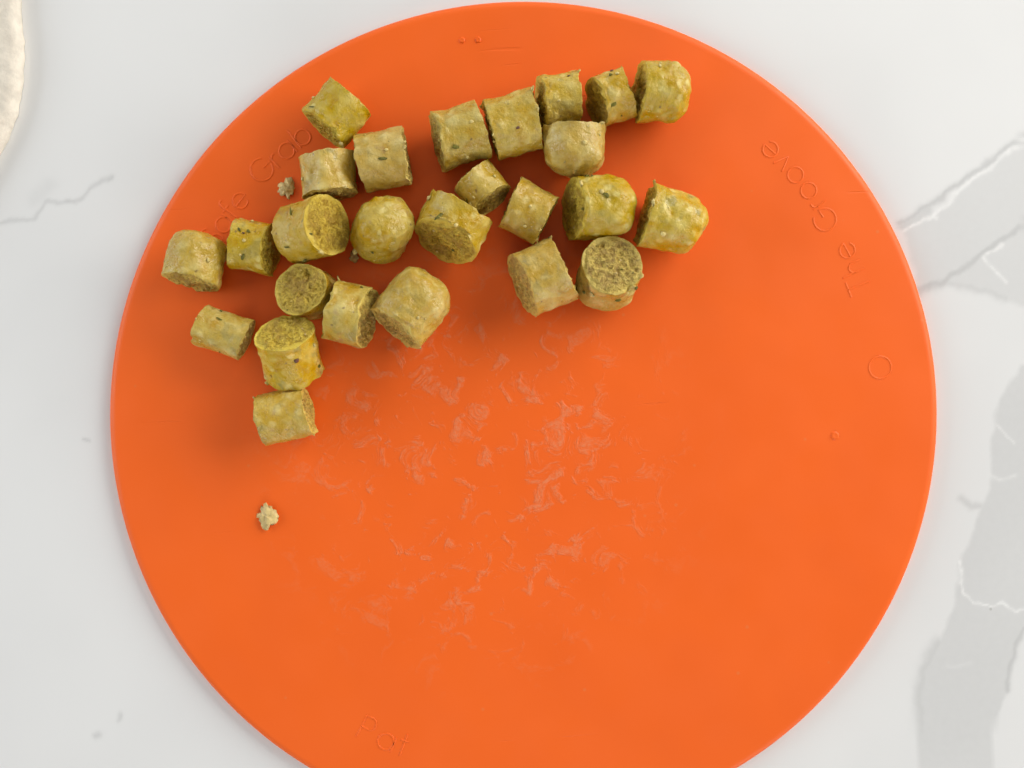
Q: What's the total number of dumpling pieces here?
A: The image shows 26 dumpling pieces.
